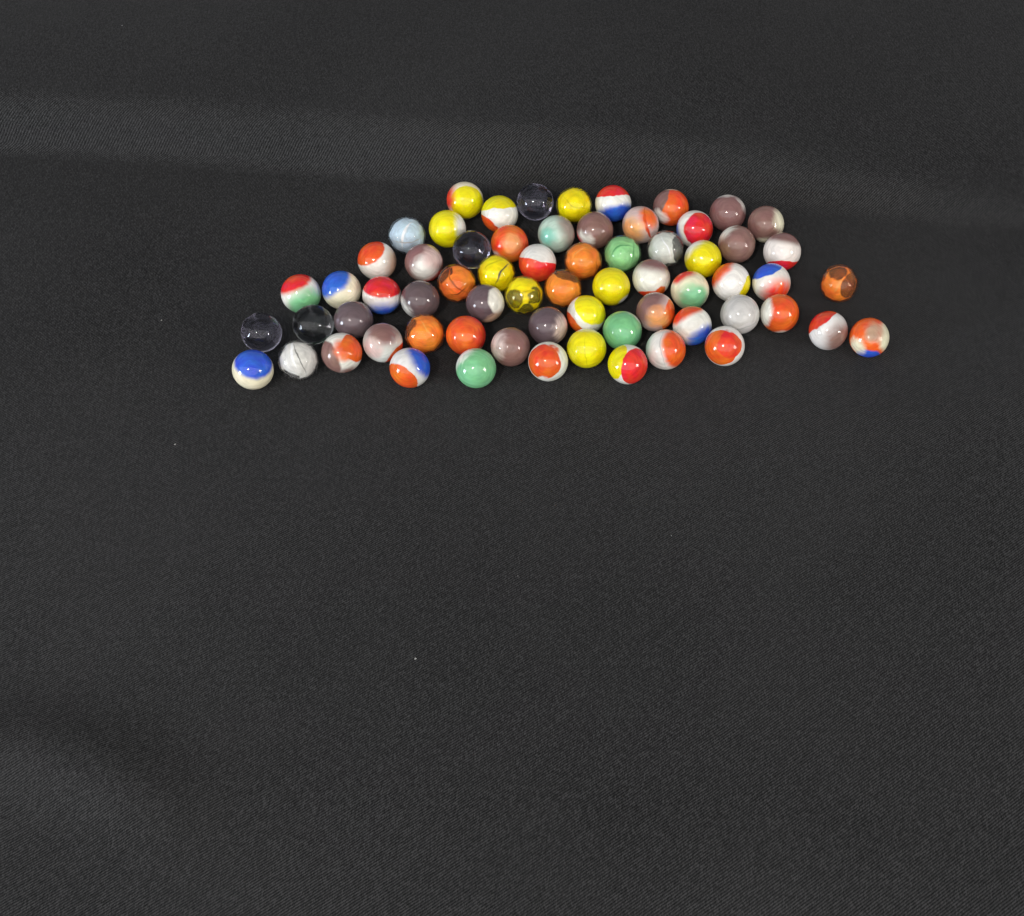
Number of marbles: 66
